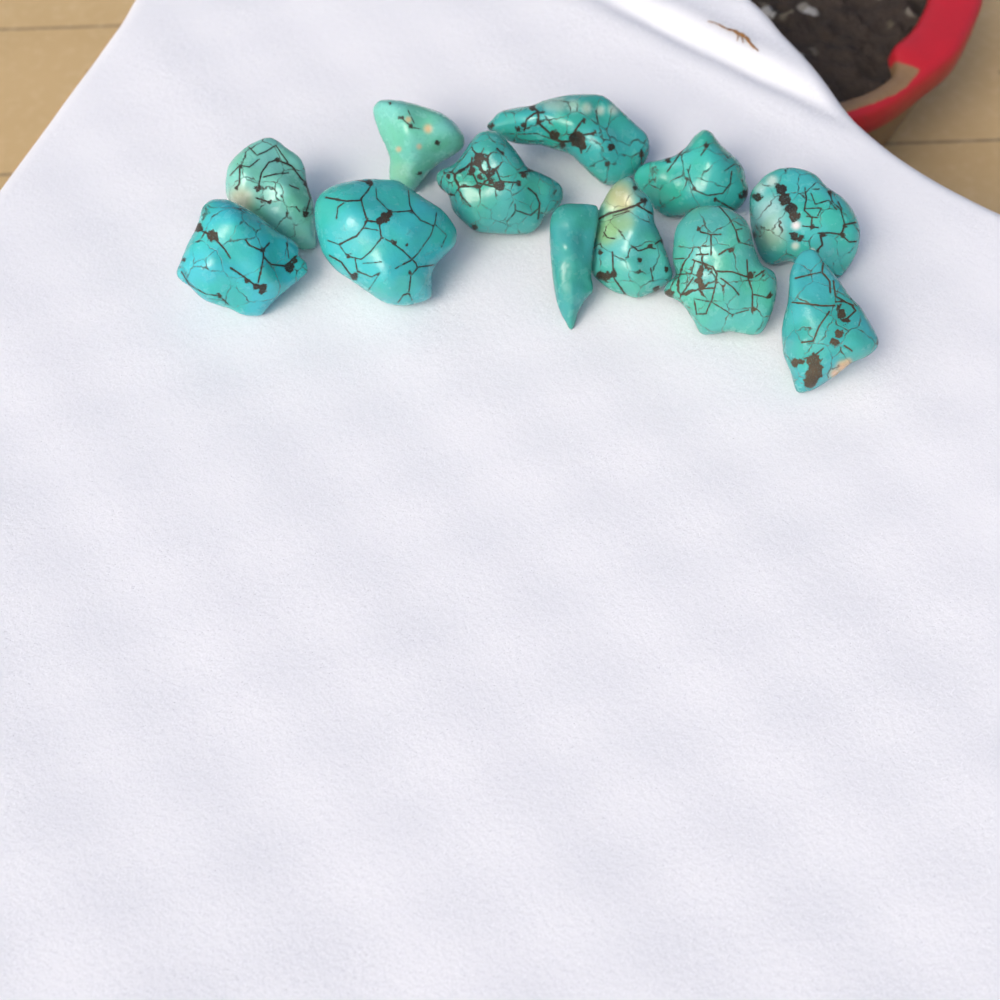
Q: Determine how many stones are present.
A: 12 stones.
